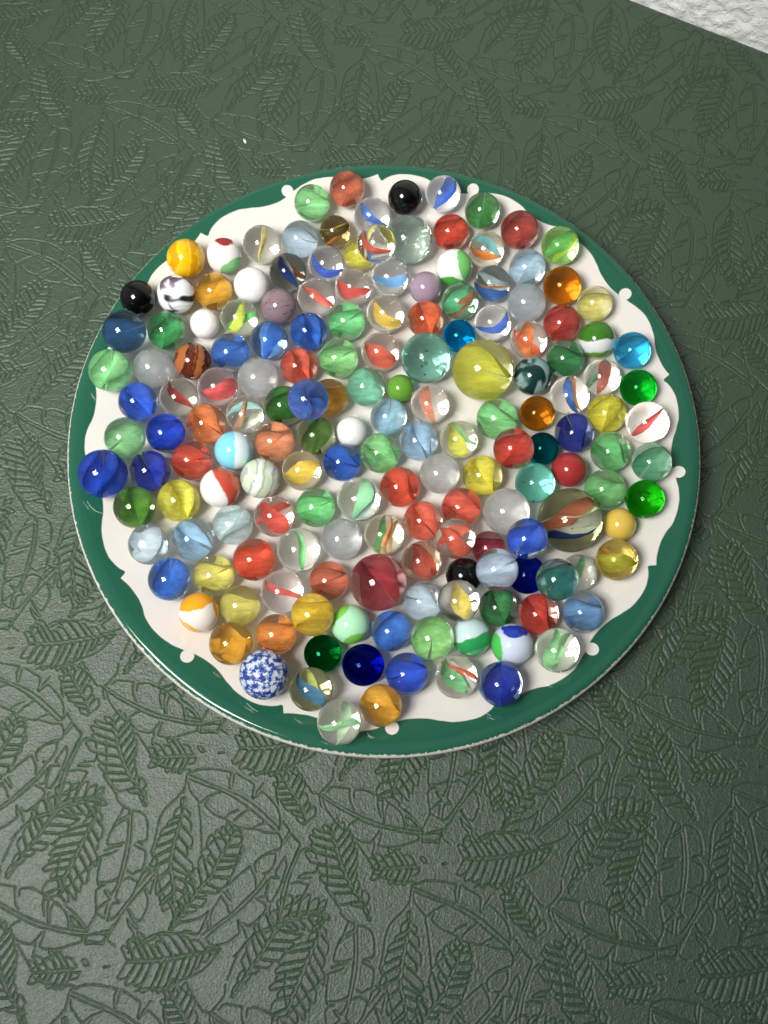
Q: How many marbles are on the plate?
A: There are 167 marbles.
